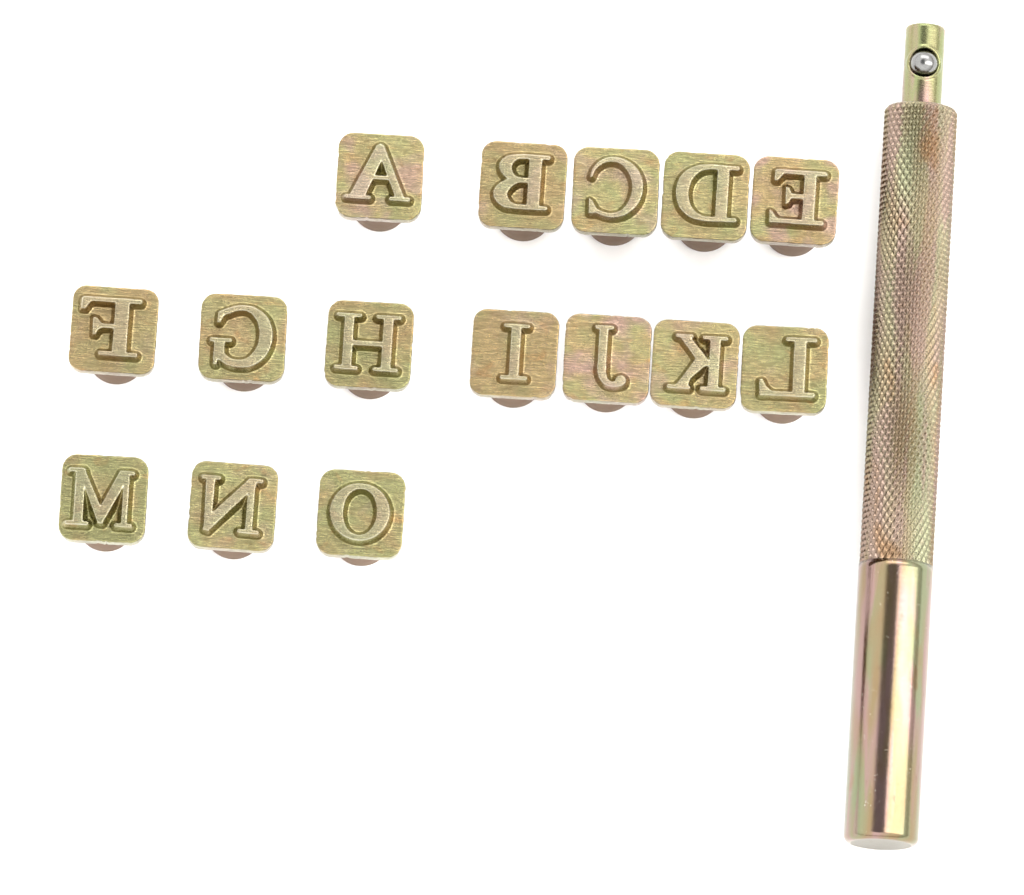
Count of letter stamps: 15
